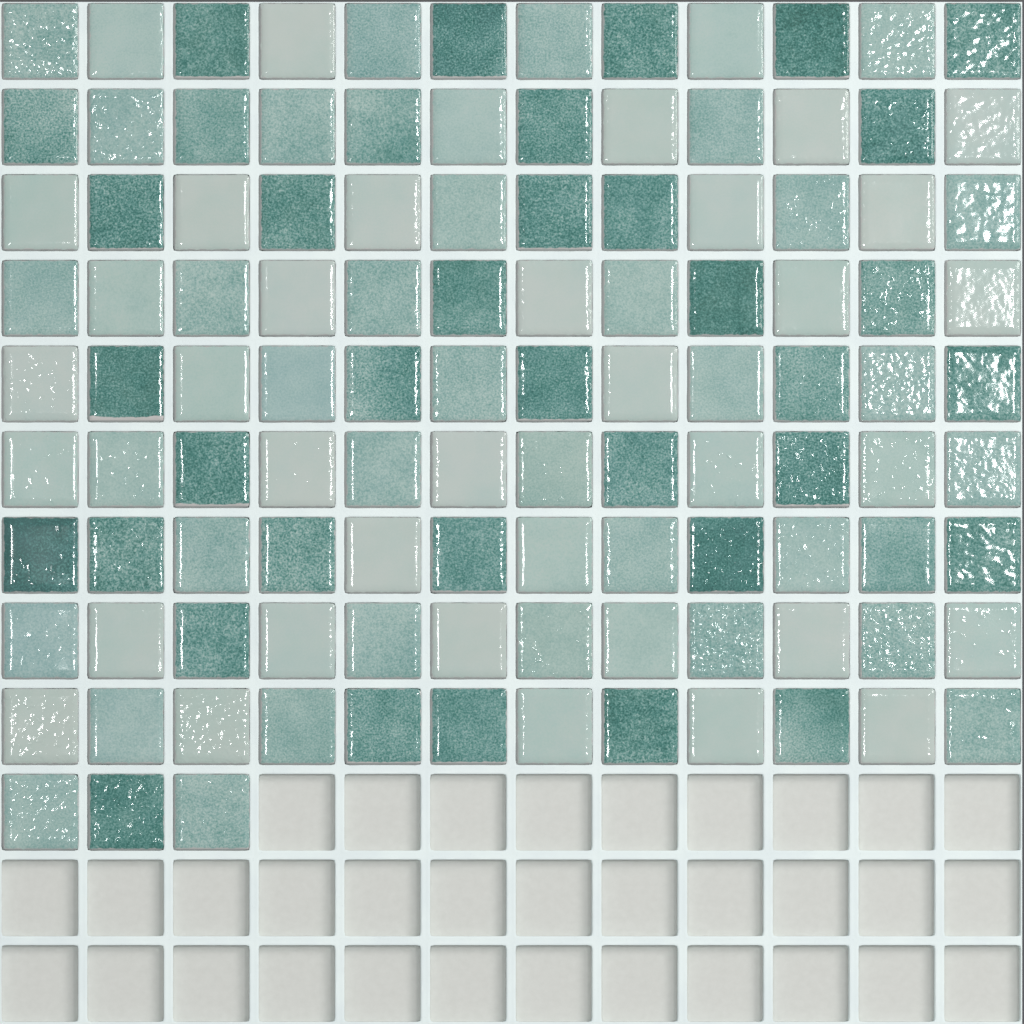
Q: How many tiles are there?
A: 111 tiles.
